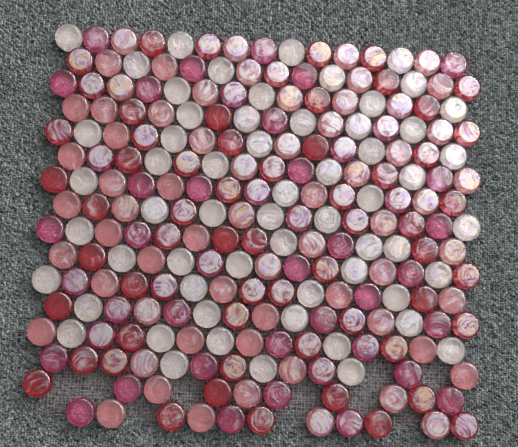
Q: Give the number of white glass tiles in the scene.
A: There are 59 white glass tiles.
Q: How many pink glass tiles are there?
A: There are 64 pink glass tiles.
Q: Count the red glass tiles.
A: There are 61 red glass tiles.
